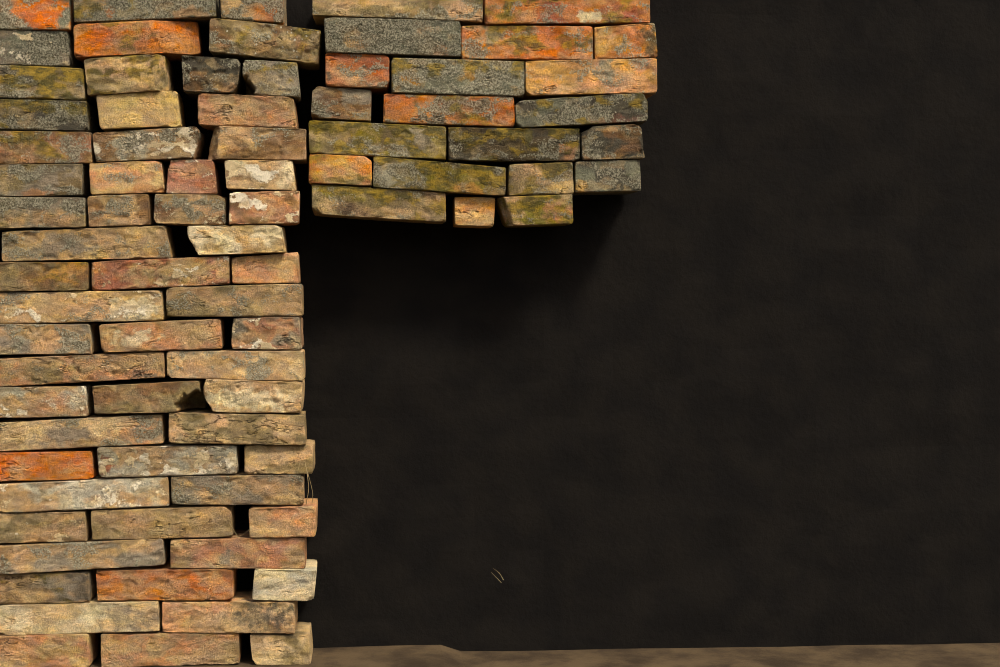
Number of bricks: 80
